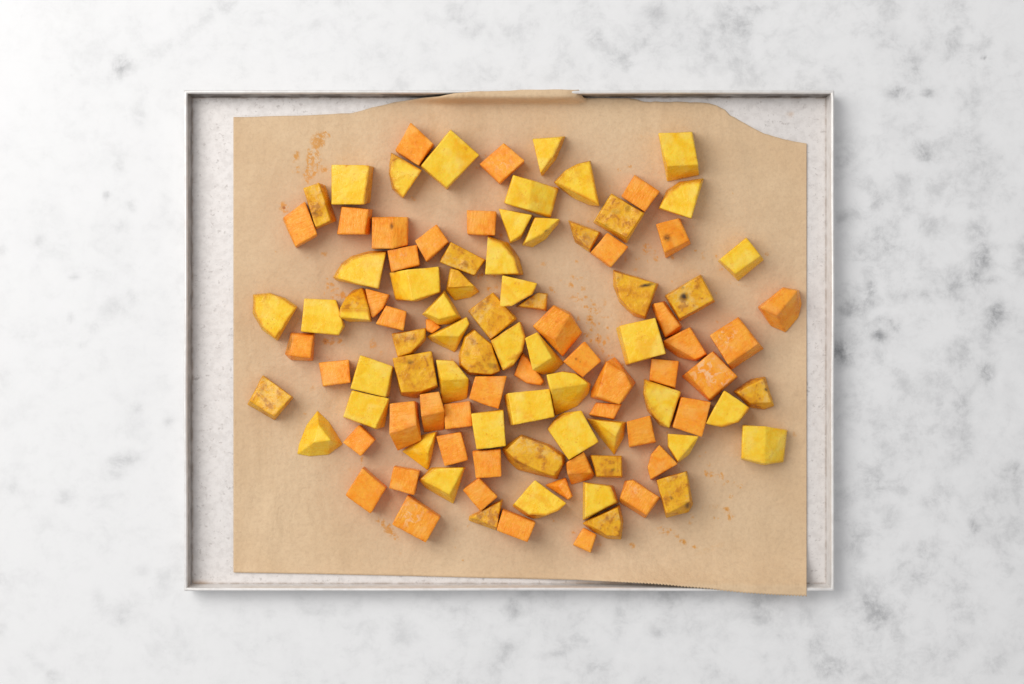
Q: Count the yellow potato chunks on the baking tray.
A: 59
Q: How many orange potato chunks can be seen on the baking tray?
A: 46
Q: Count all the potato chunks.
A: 105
